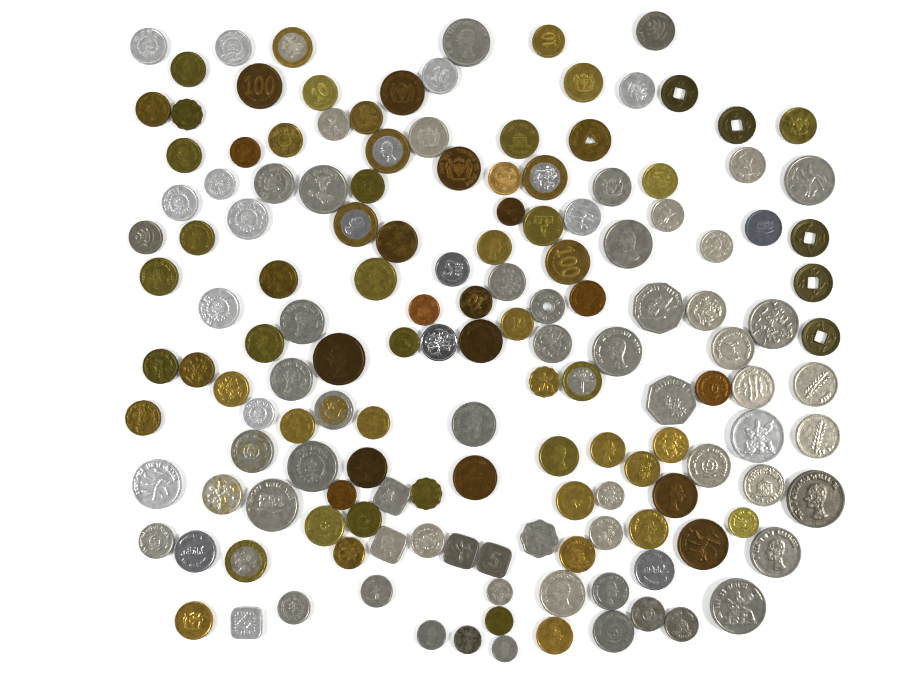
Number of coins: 151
